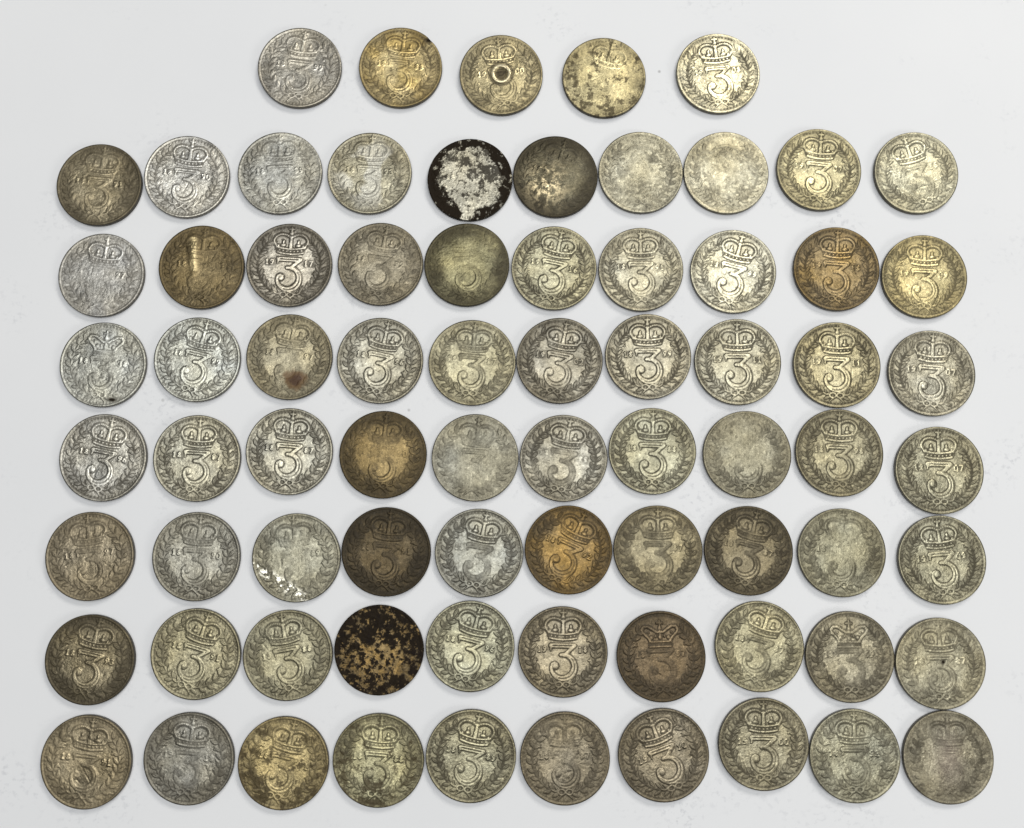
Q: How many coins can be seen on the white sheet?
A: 75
